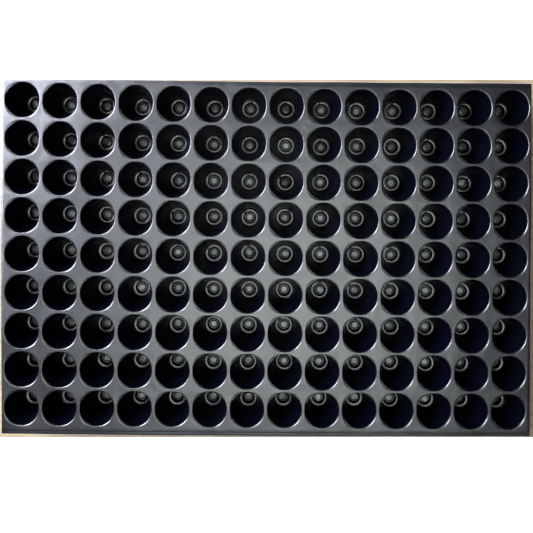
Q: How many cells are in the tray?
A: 126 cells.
